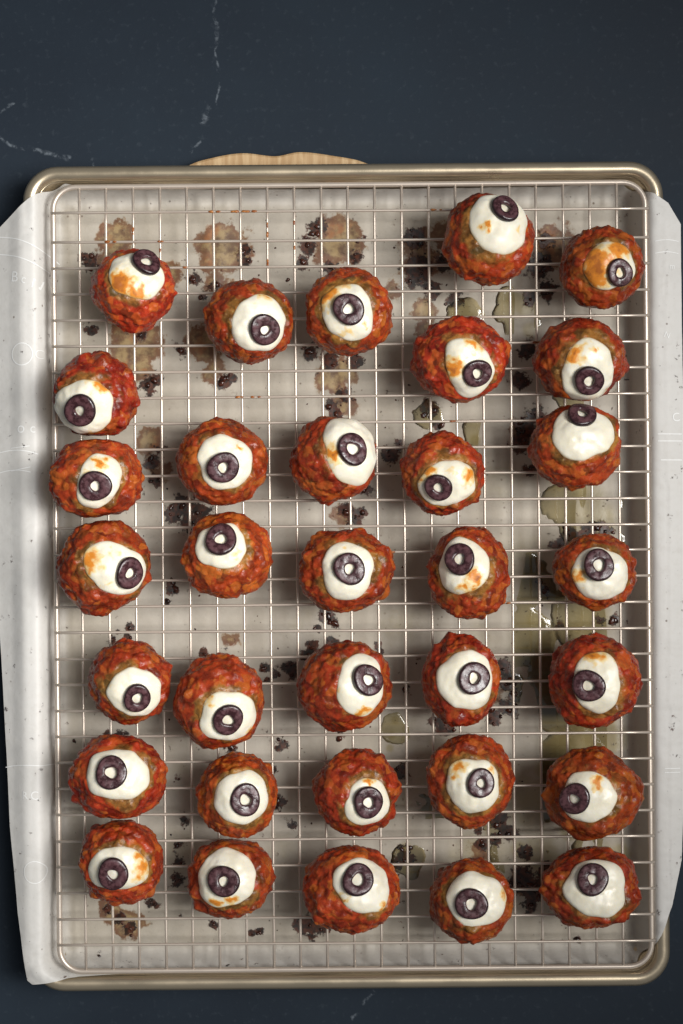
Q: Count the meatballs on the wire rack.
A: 33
